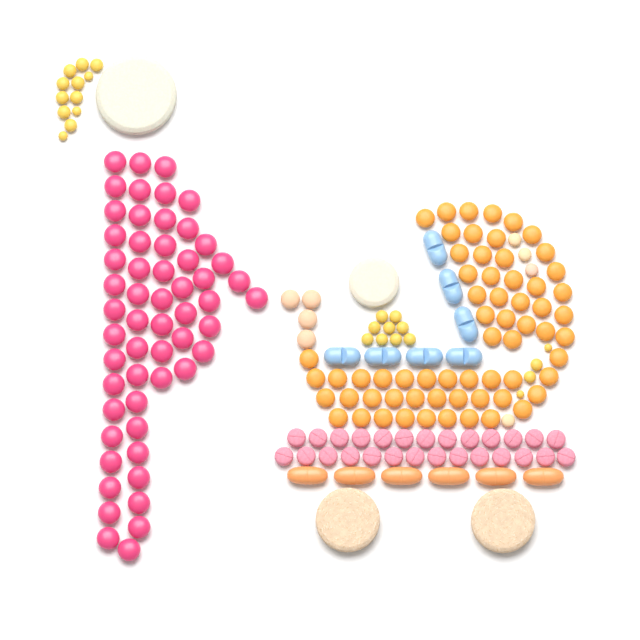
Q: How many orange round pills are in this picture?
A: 63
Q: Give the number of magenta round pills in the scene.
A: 56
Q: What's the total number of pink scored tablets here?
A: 27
